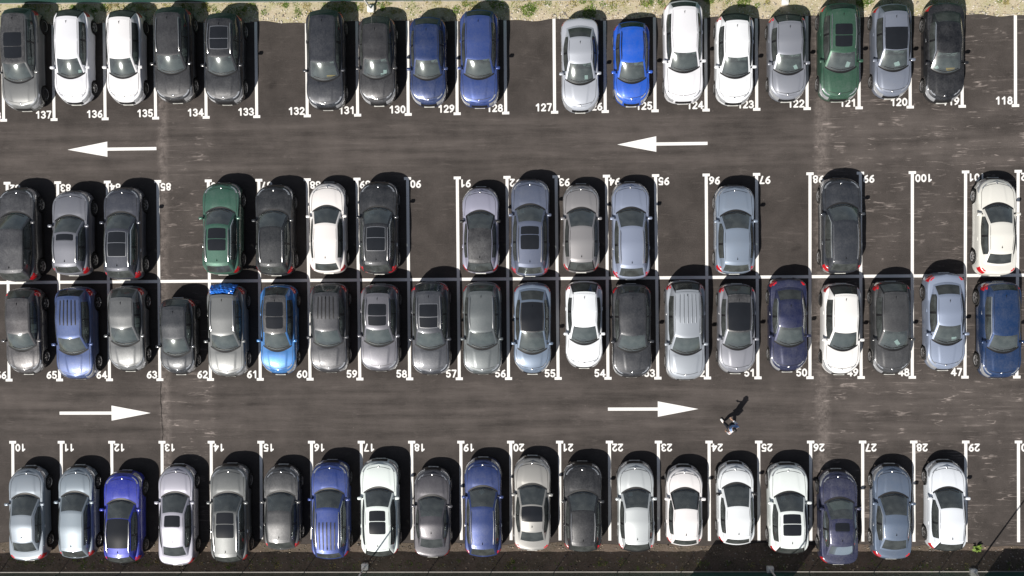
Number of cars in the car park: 70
